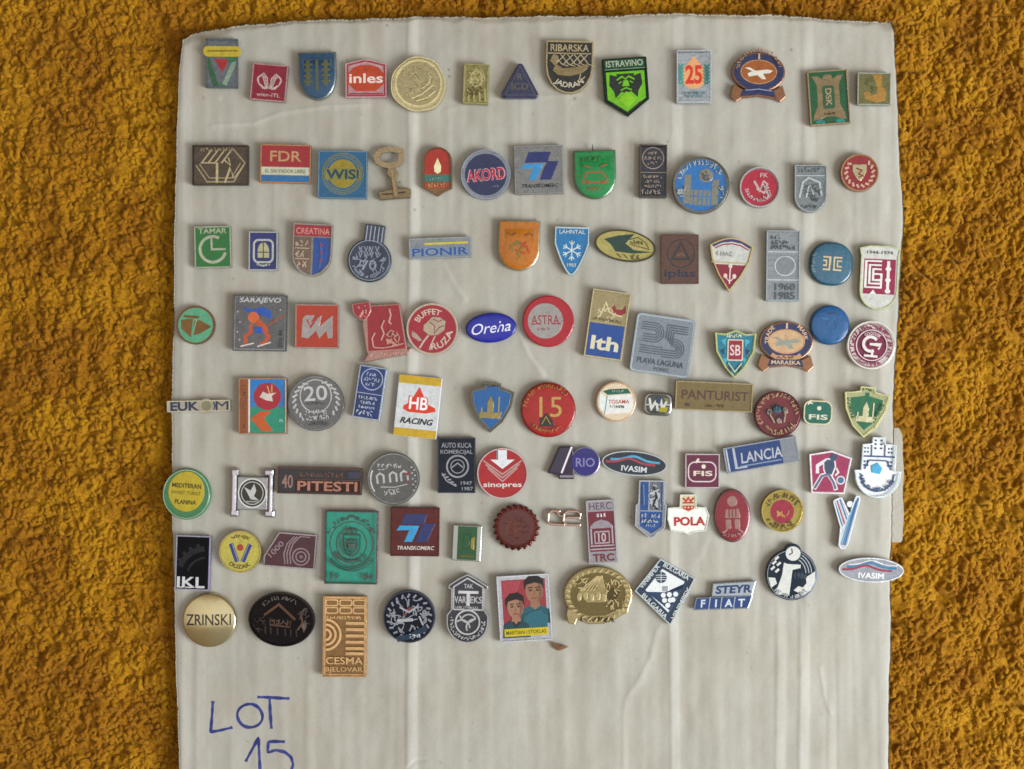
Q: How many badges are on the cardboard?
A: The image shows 102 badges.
